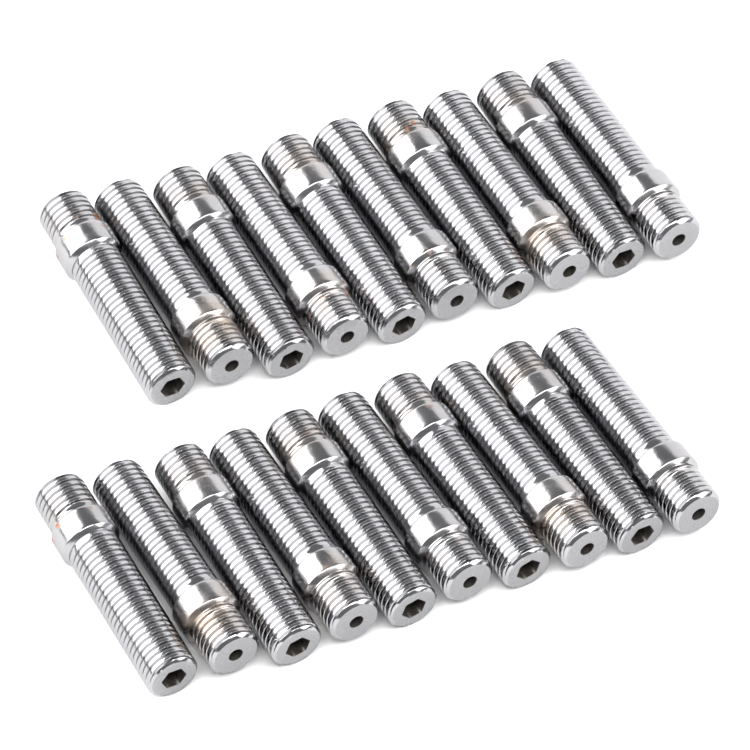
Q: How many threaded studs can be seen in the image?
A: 20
